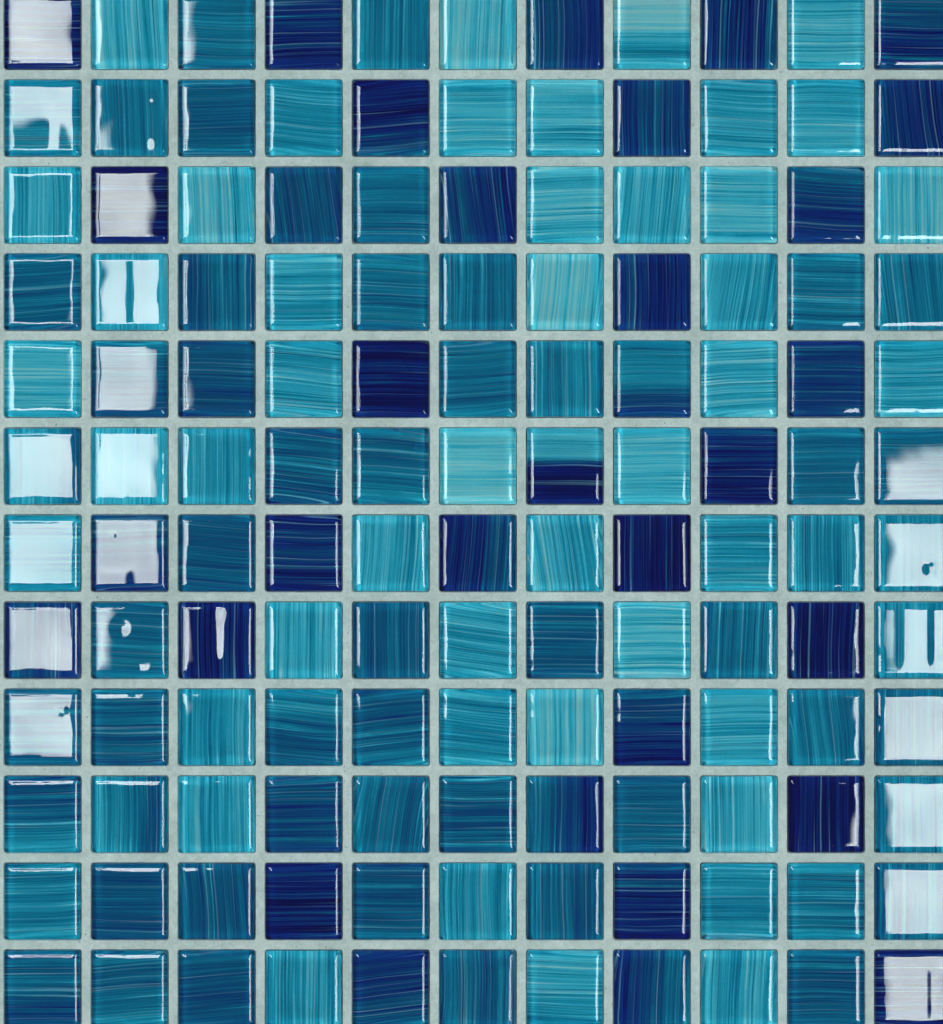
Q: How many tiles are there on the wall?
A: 132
